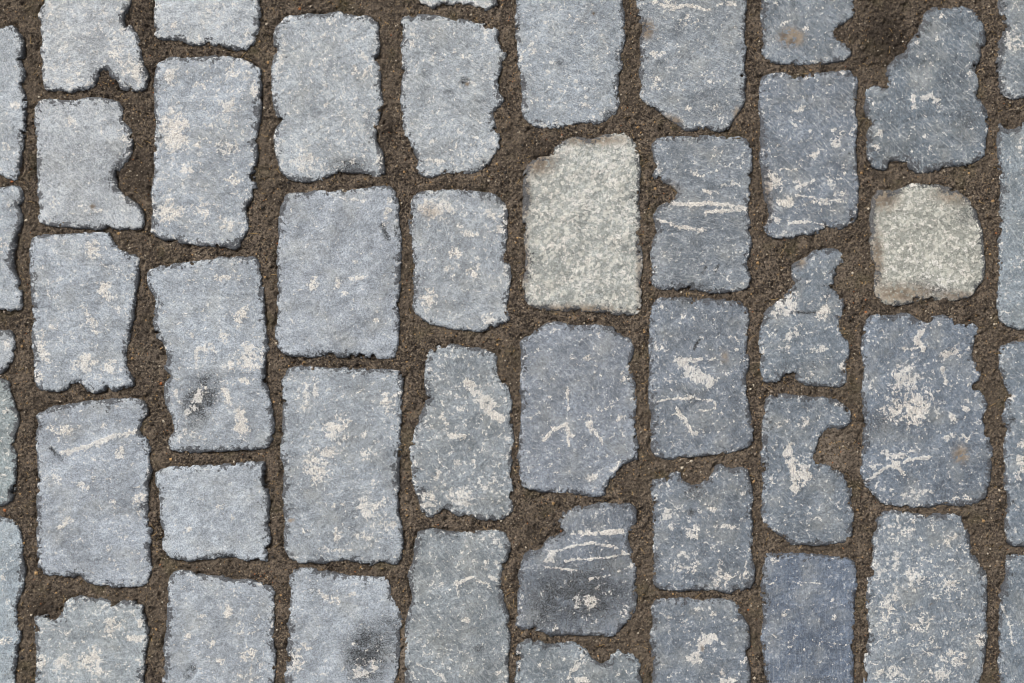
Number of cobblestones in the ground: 47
